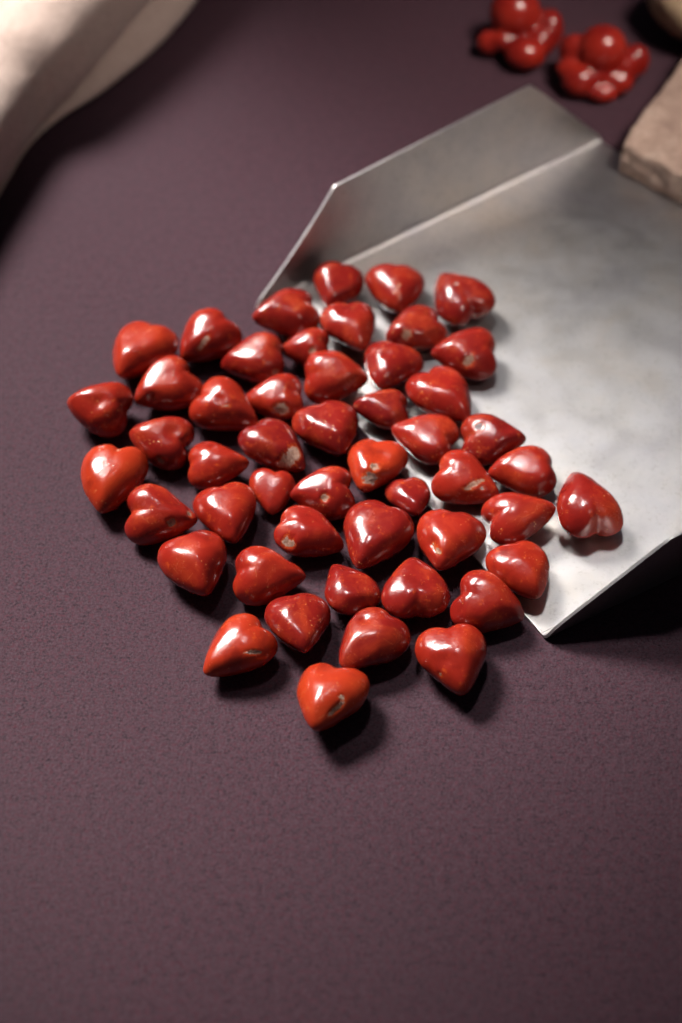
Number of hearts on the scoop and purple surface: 50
